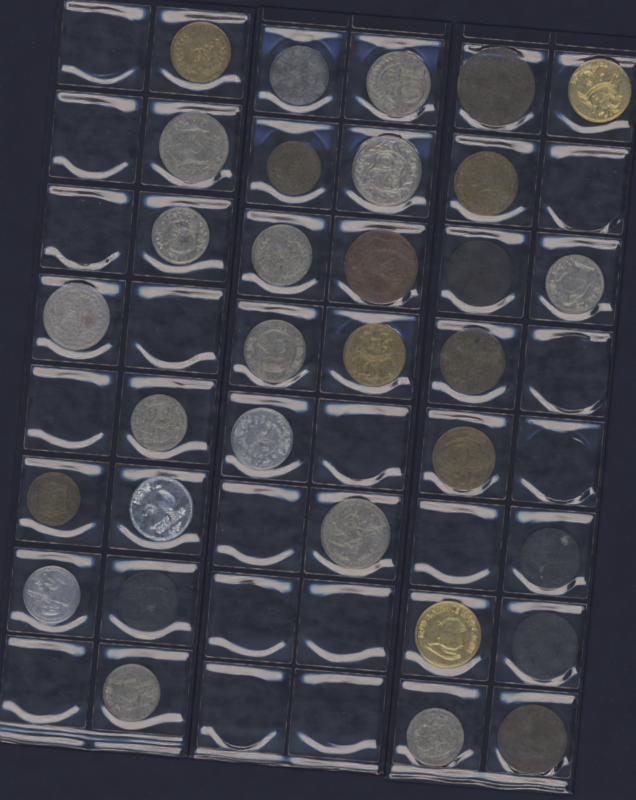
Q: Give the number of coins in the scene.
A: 32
